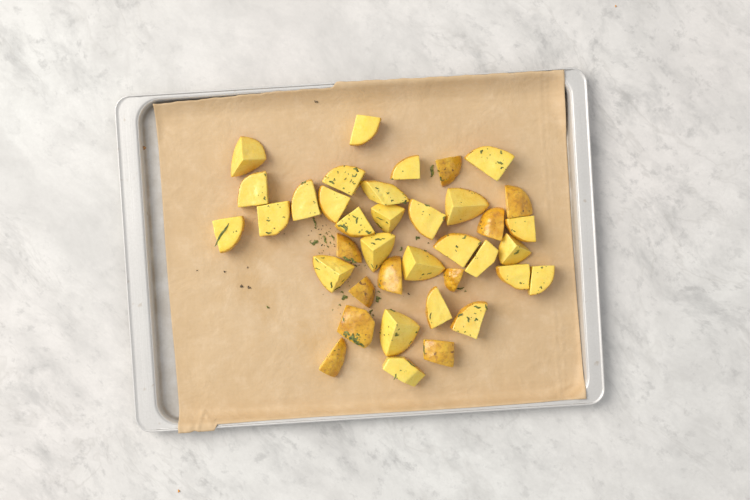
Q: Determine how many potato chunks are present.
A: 38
